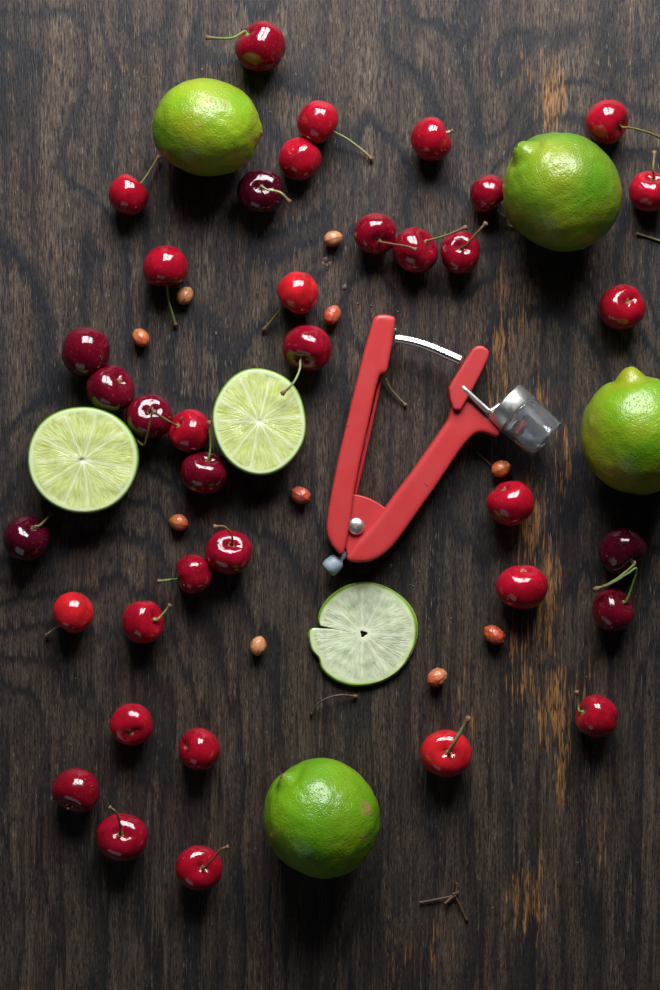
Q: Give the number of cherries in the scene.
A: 37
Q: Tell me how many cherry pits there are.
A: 10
